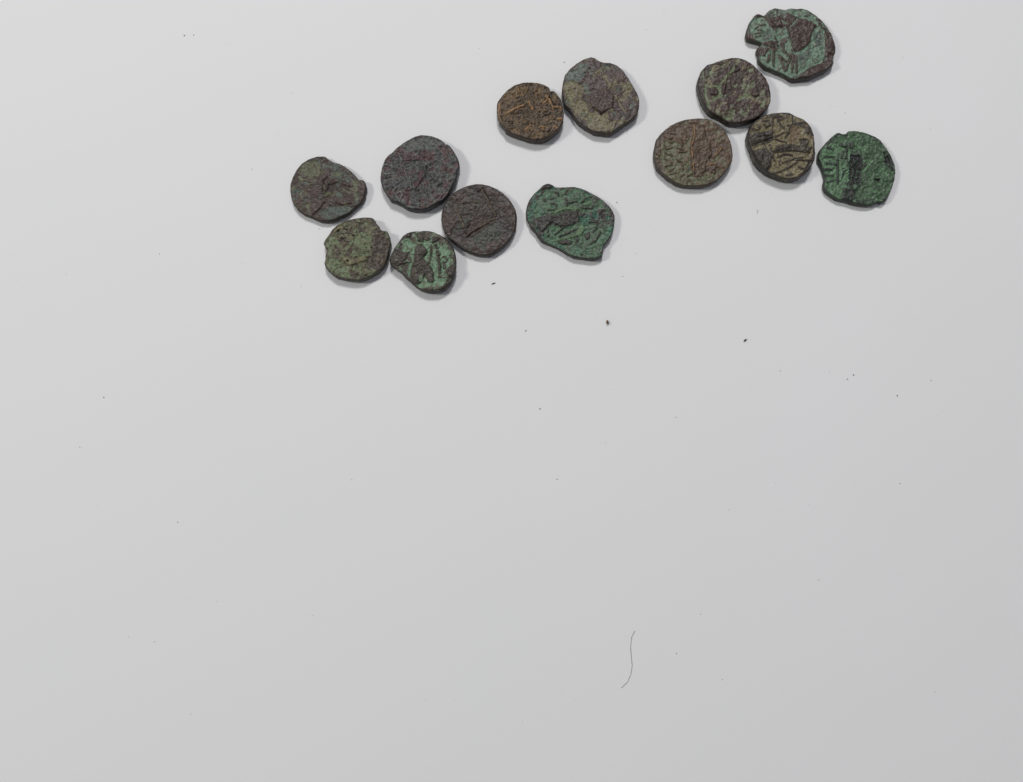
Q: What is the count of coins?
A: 13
